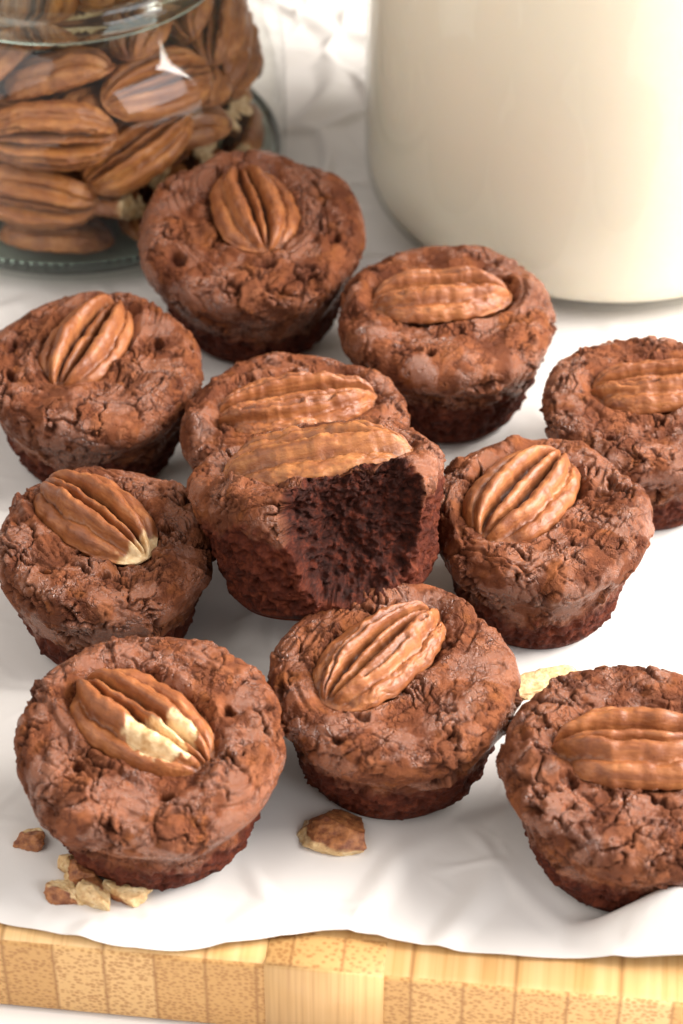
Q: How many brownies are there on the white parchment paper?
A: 11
